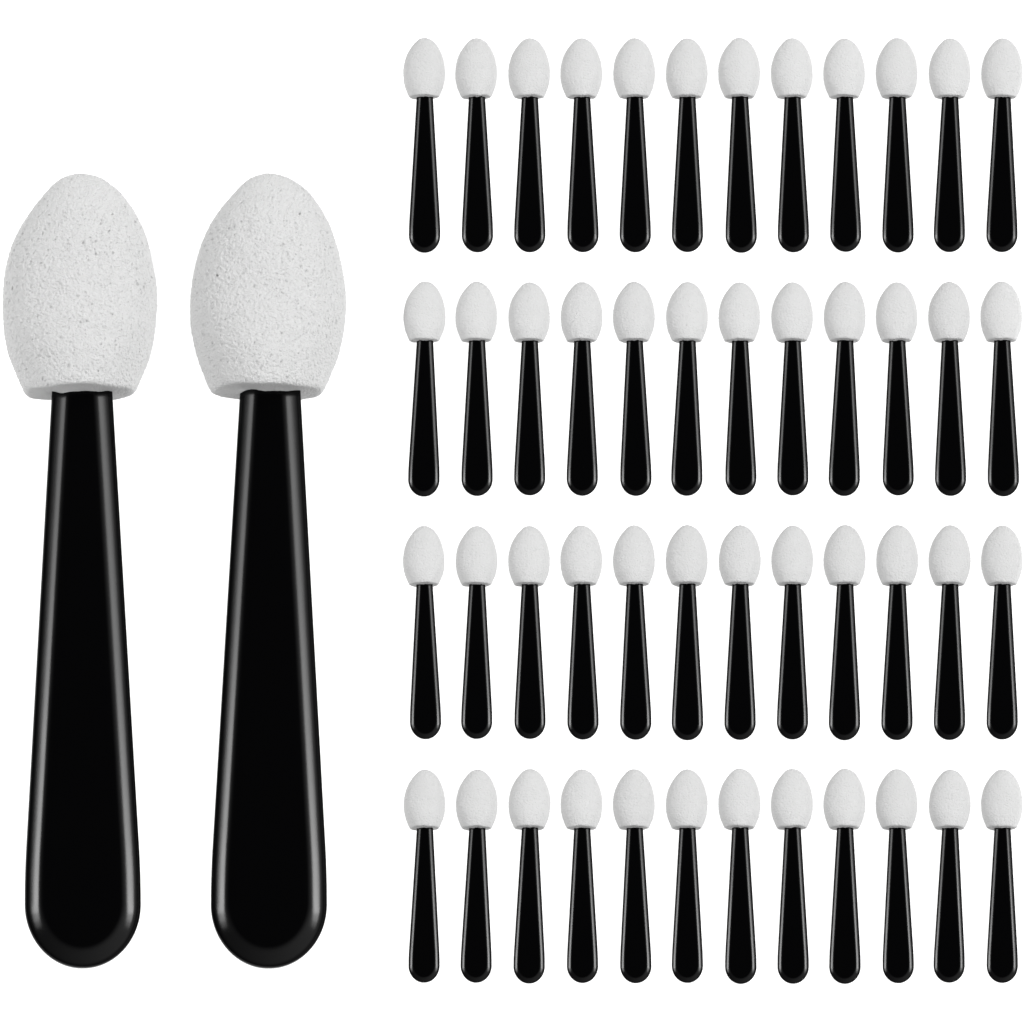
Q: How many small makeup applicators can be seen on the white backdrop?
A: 48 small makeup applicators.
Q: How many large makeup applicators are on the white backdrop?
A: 2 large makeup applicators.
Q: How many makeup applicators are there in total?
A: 50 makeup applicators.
